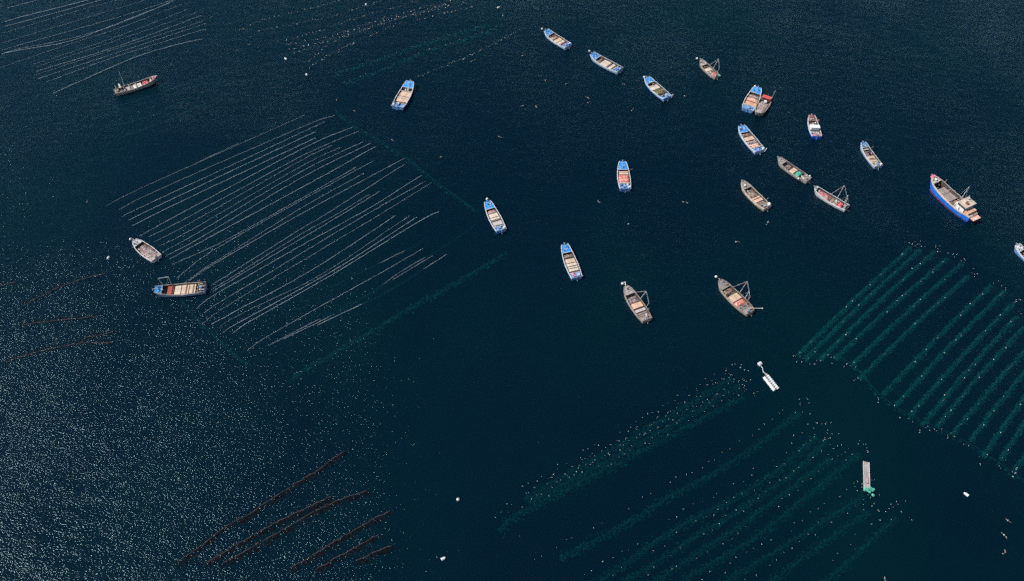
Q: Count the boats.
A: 23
